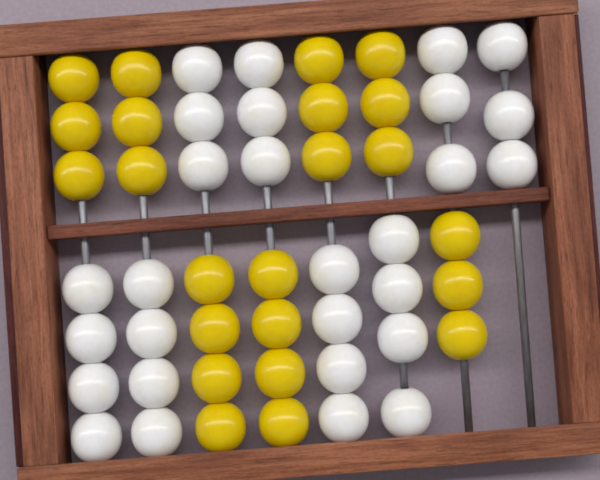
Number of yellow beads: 23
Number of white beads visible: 28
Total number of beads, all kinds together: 51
